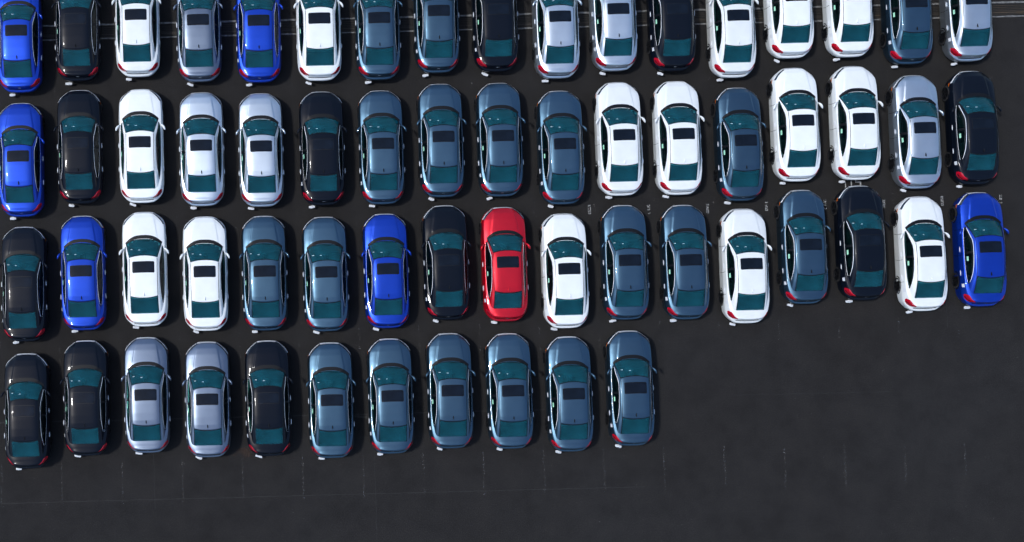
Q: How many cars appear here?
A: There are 62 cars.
